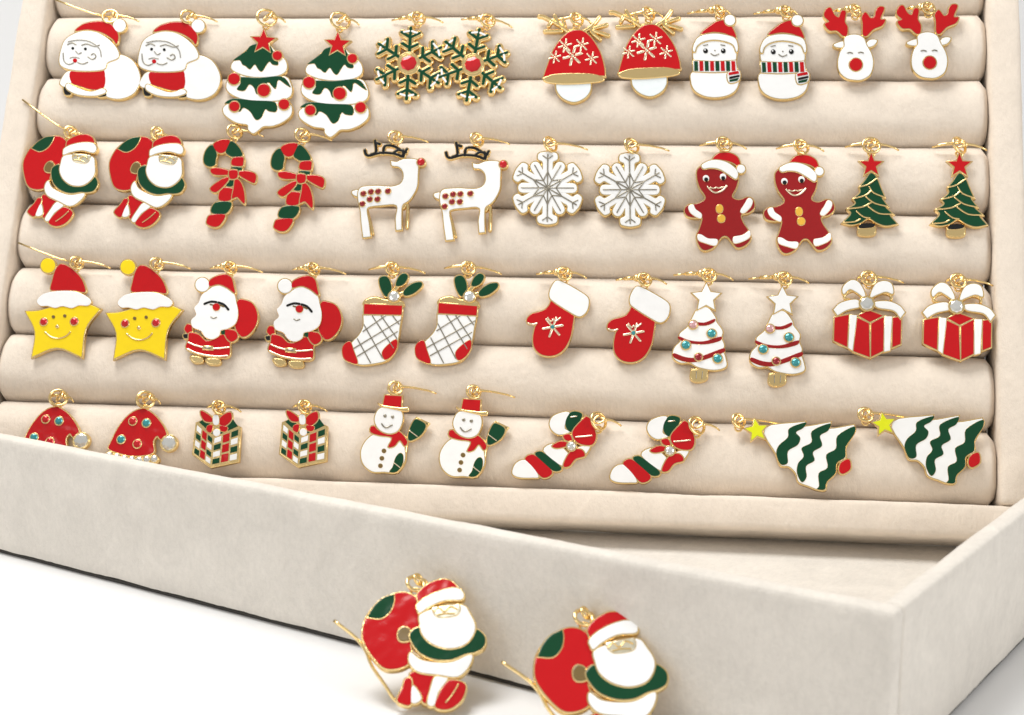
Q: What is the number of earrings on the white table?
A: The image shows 48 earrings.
